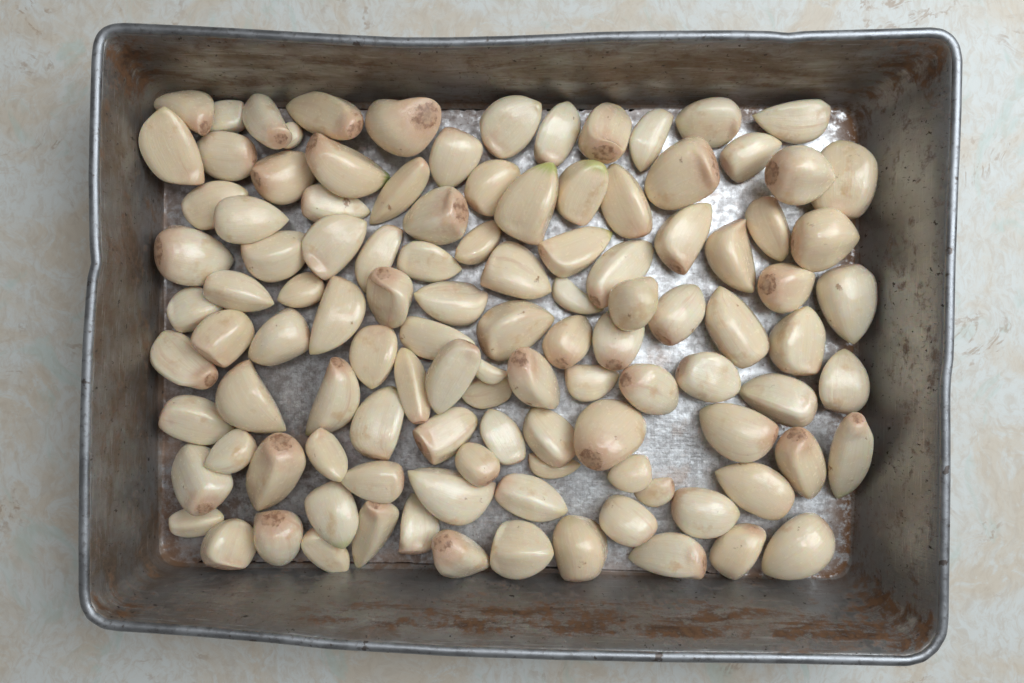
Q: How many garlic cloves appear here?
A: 112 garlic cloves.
